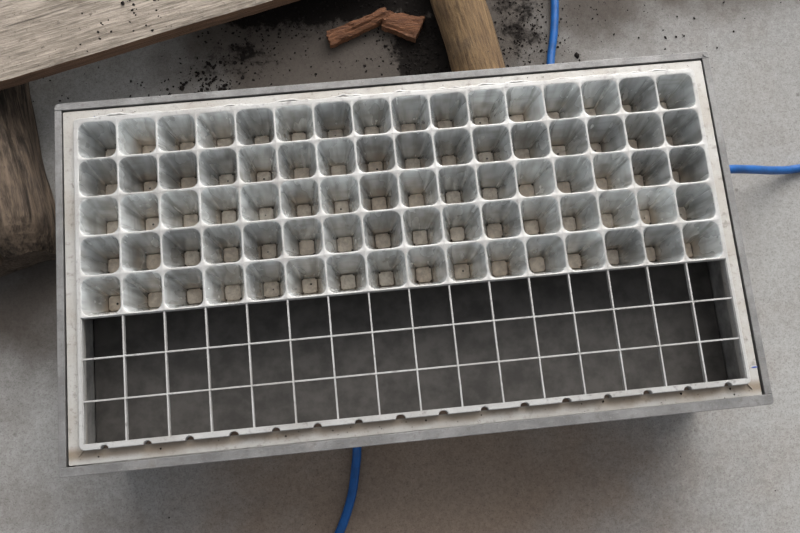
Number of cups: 80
